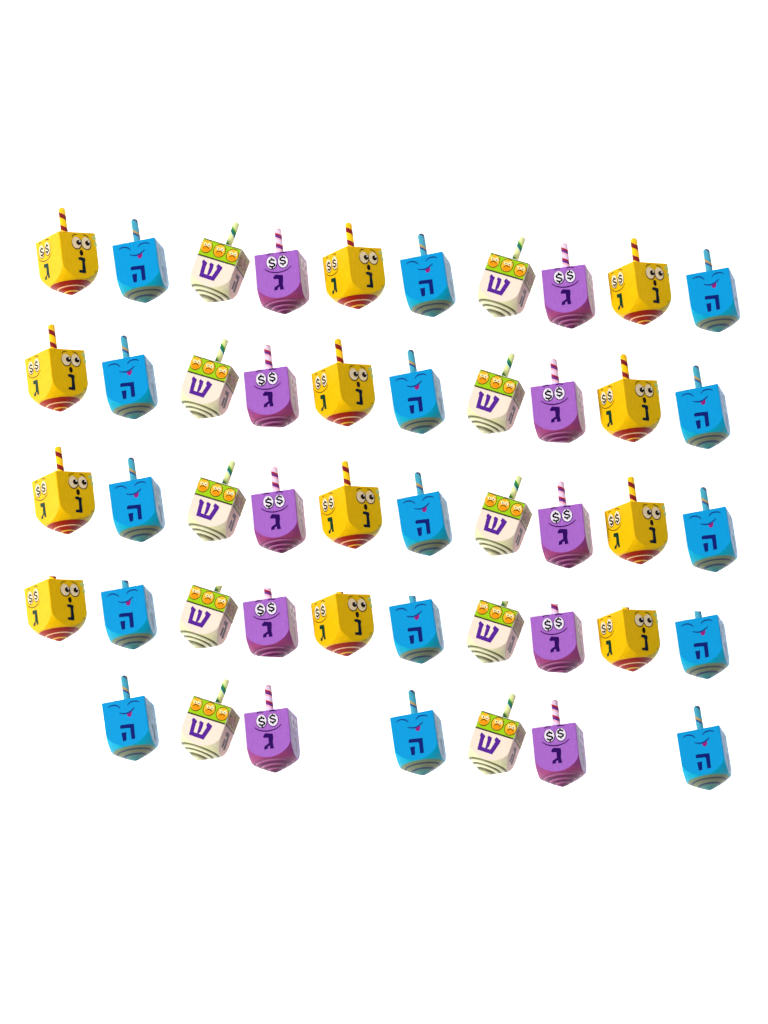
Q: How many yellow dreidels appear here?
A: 12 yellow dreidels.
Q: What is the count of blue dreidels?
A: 15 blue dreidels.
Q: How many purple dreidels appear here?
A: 10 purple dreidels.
